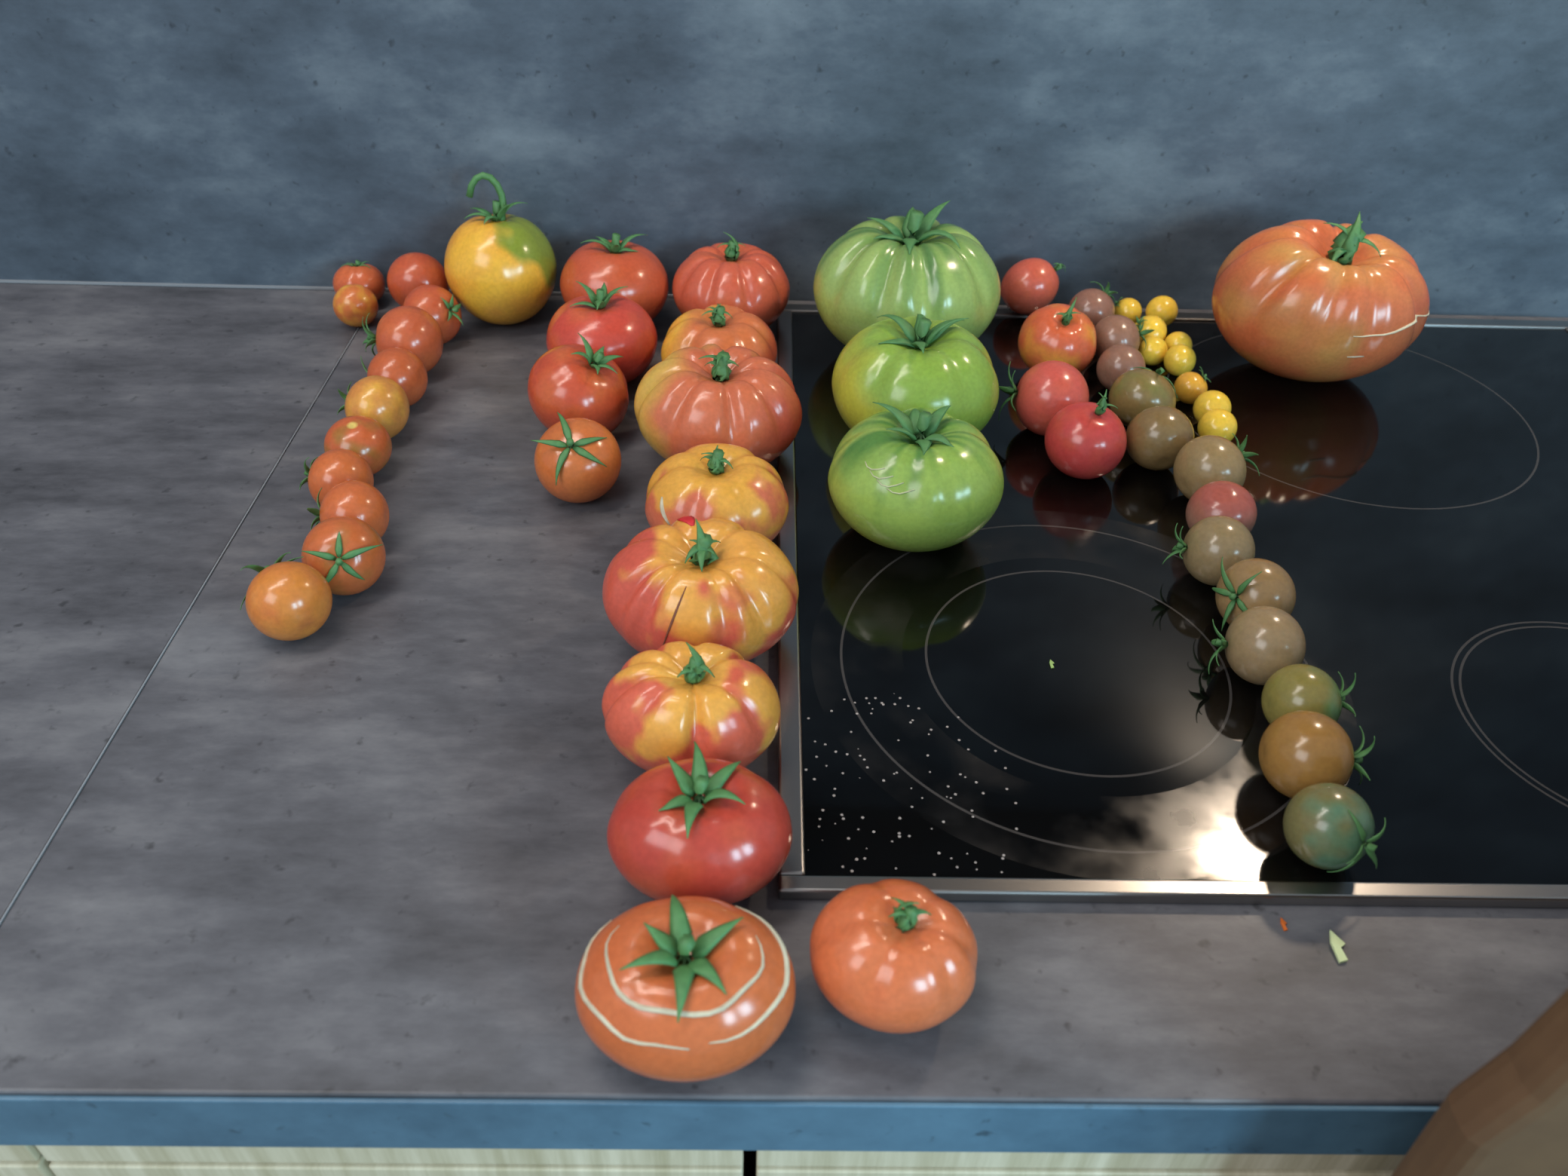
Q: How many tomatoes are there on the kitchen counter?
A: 56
